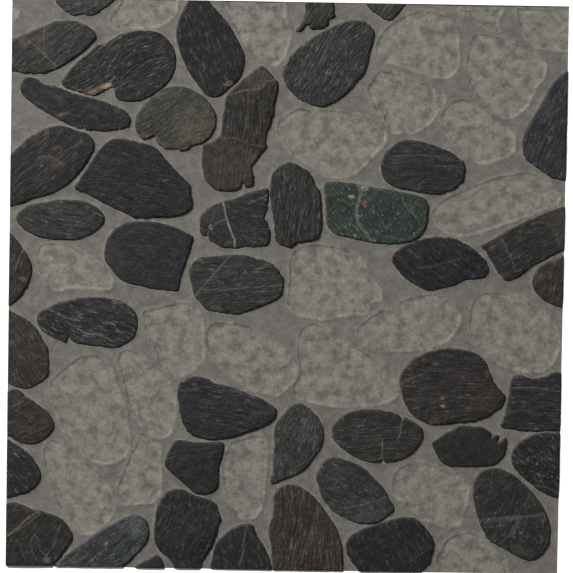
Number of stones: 45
